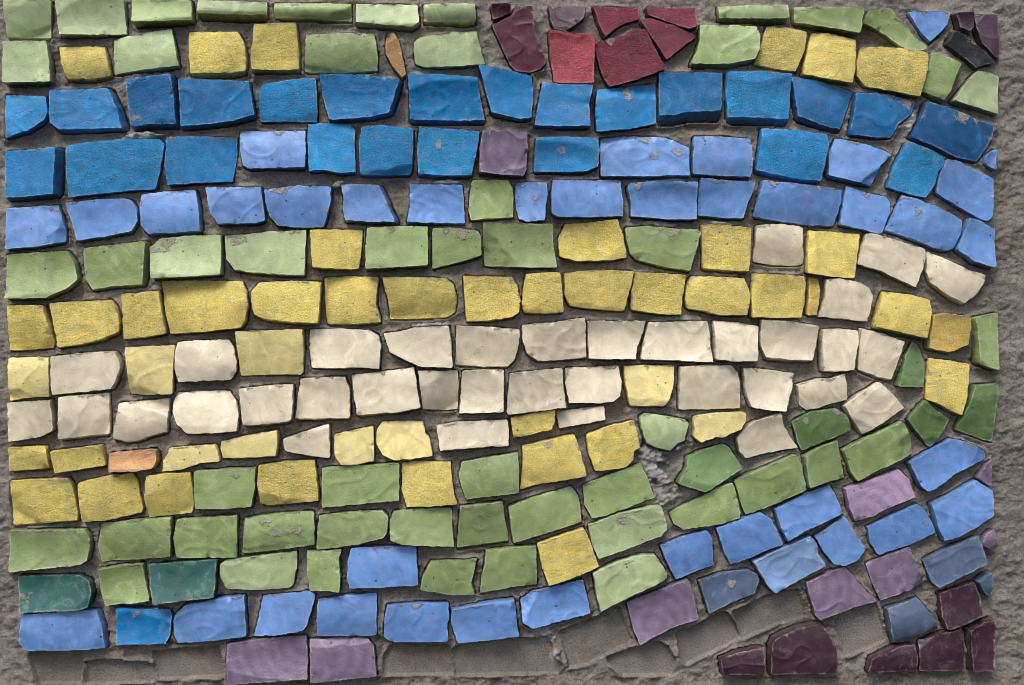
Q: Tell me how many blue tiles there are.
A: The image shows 67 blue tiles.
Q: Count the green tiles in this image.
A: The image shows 58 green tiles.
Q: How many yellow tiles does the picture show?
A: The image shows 47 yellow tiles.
